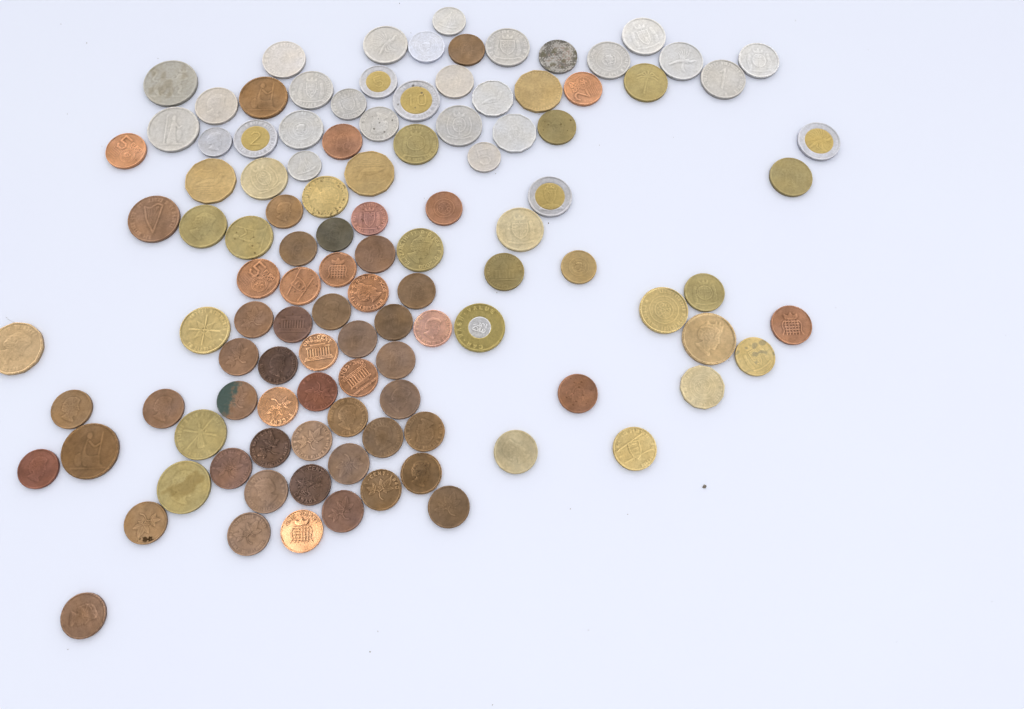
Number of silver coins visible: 25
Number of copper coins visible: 55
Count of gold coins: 26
